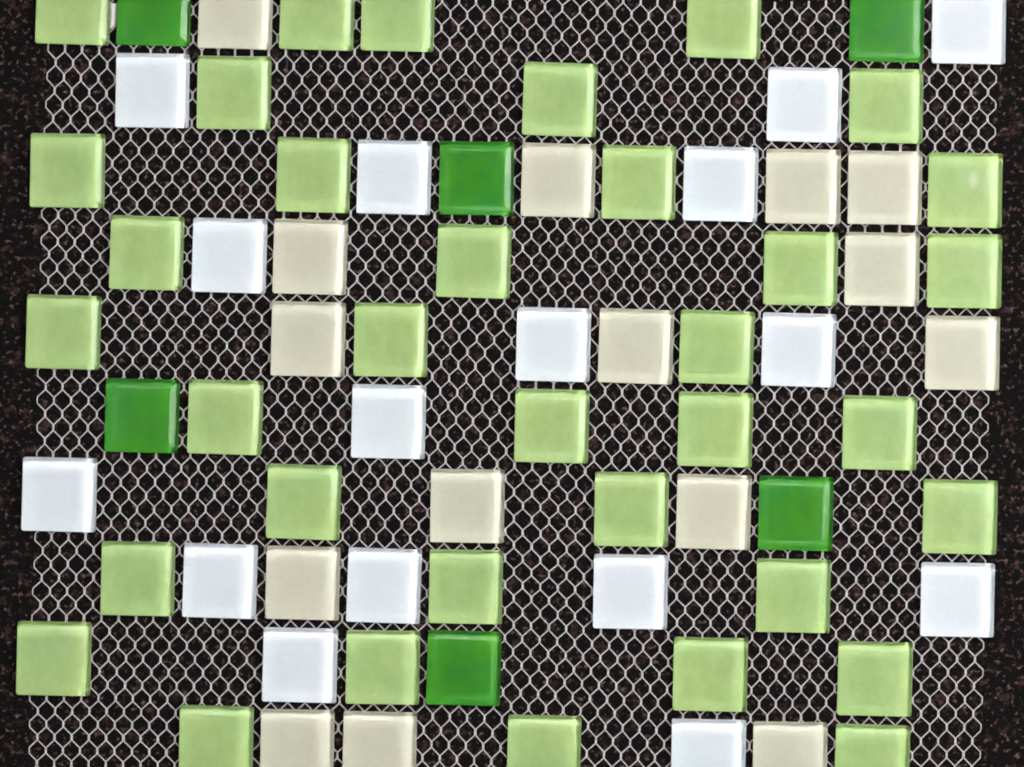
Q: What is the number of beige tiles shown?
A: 15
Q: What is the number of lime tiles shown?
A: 35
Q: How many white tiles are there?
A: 16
